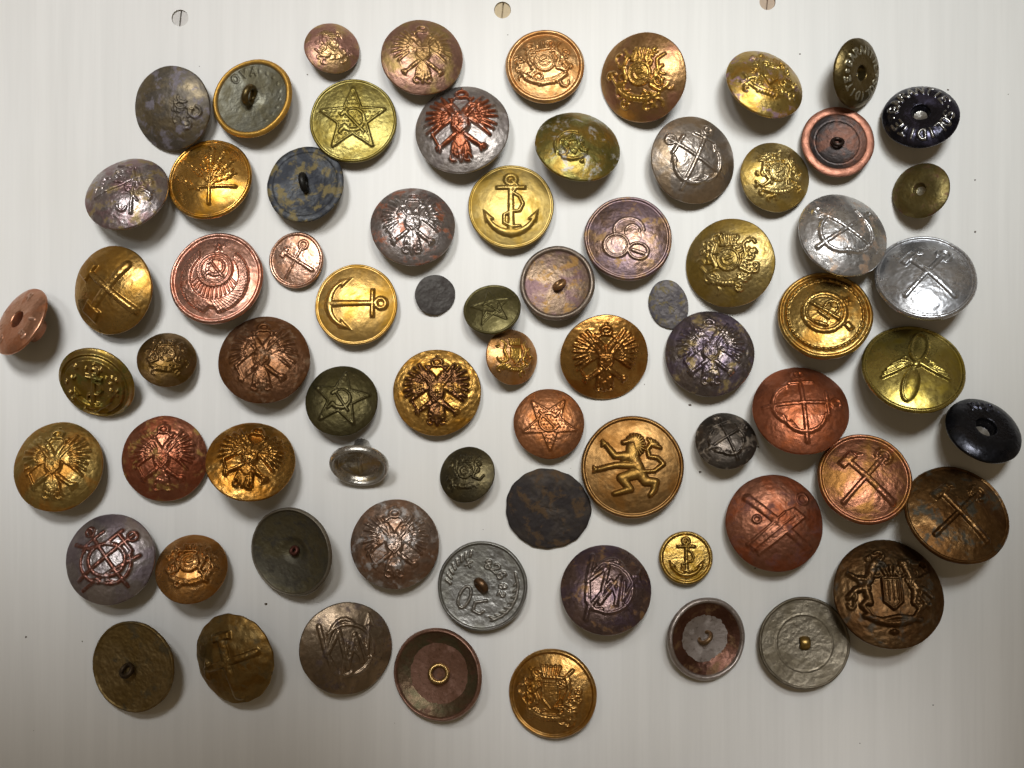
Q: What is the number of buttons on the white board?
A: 73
